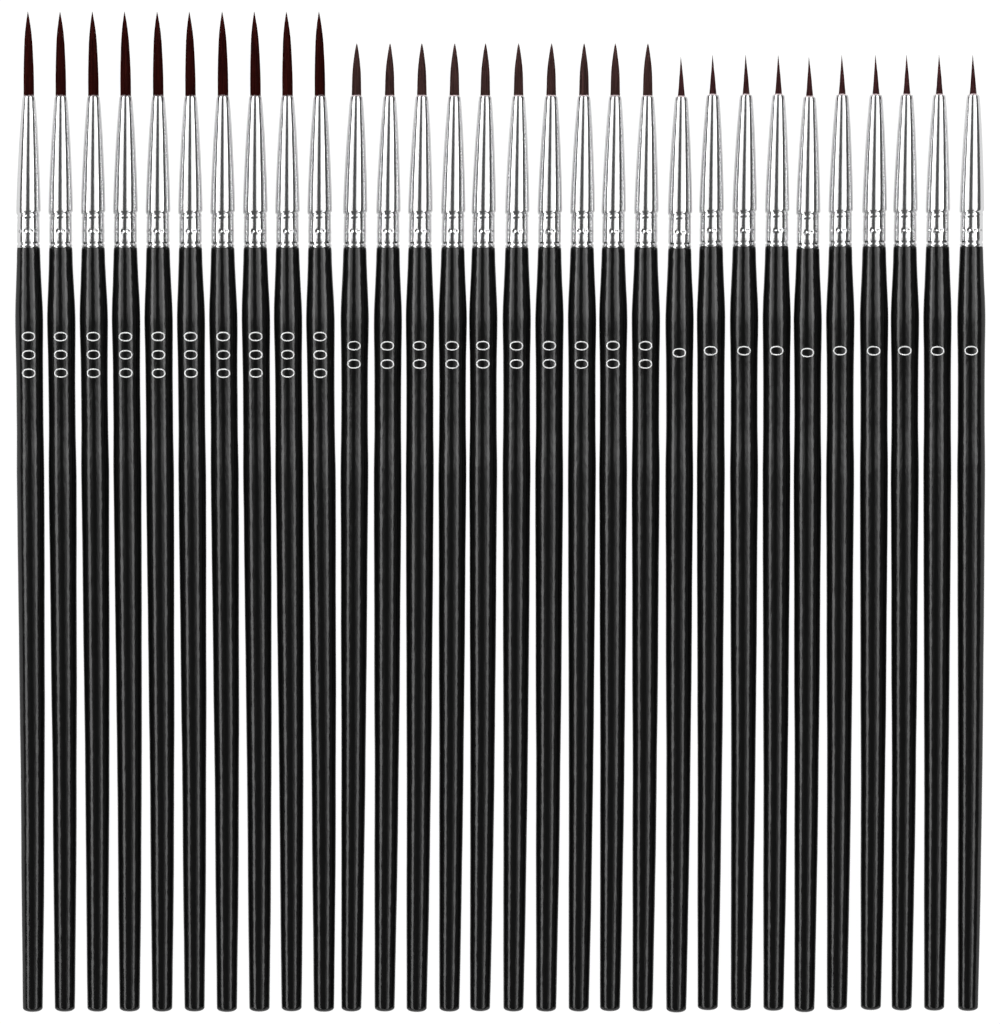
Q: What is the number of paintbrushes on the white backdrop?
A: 30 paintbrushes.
